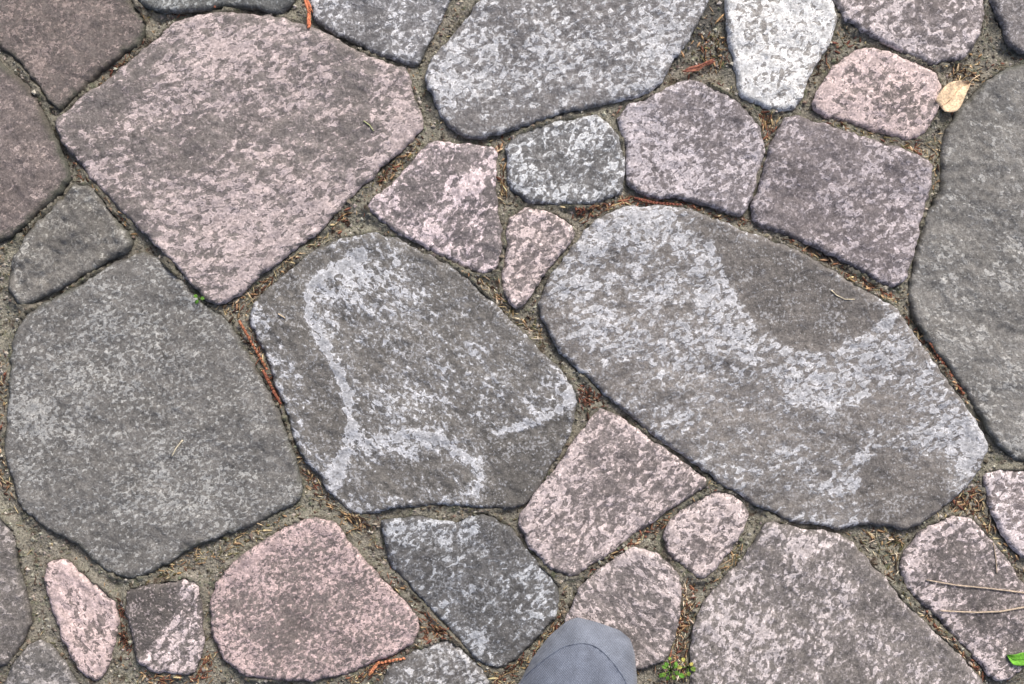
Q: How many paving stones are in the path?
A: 33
